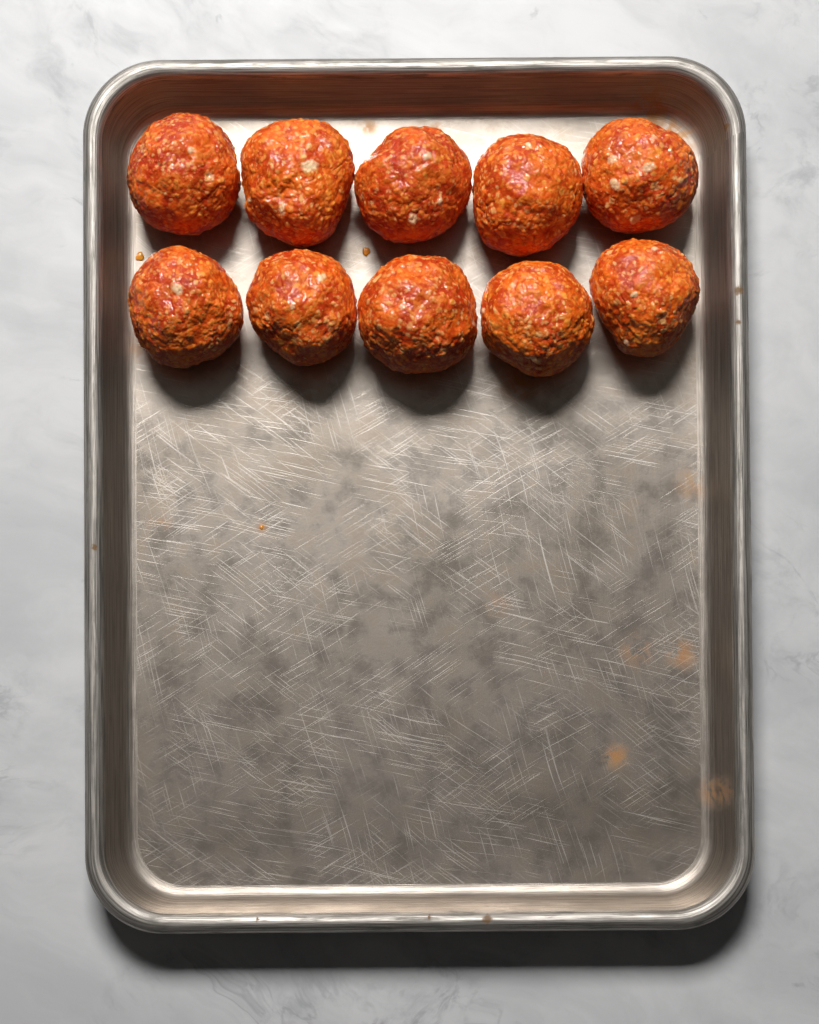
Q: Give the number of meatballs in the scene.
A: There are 10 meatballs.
